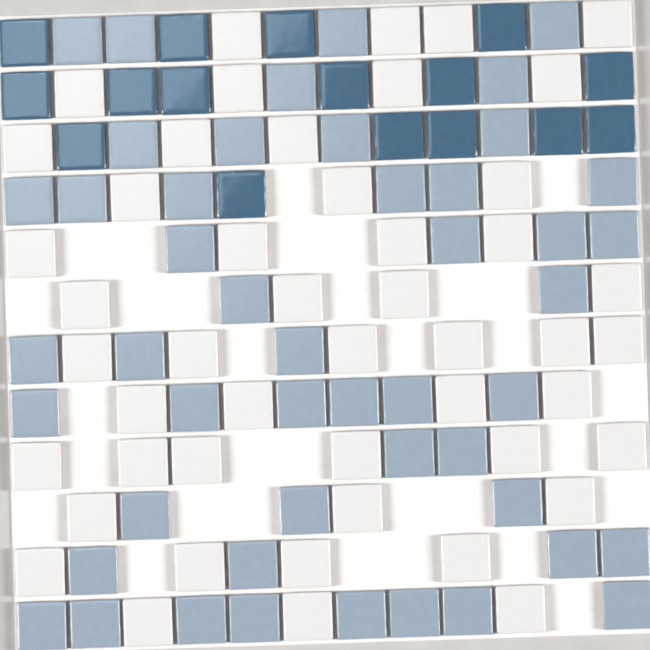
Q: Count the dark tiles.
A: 16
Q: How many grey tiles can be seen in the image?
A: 48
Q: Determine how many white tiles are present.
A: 48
